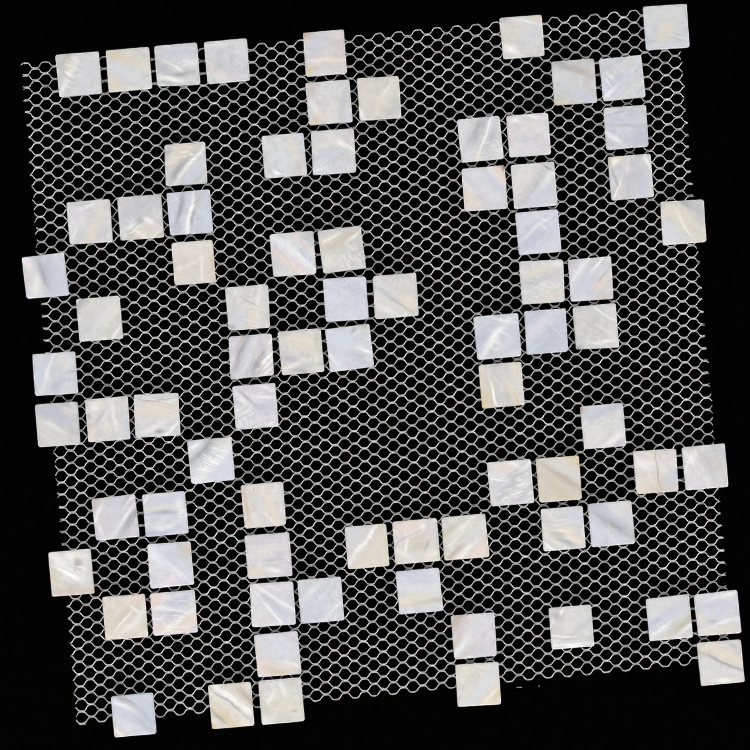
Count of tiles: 79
